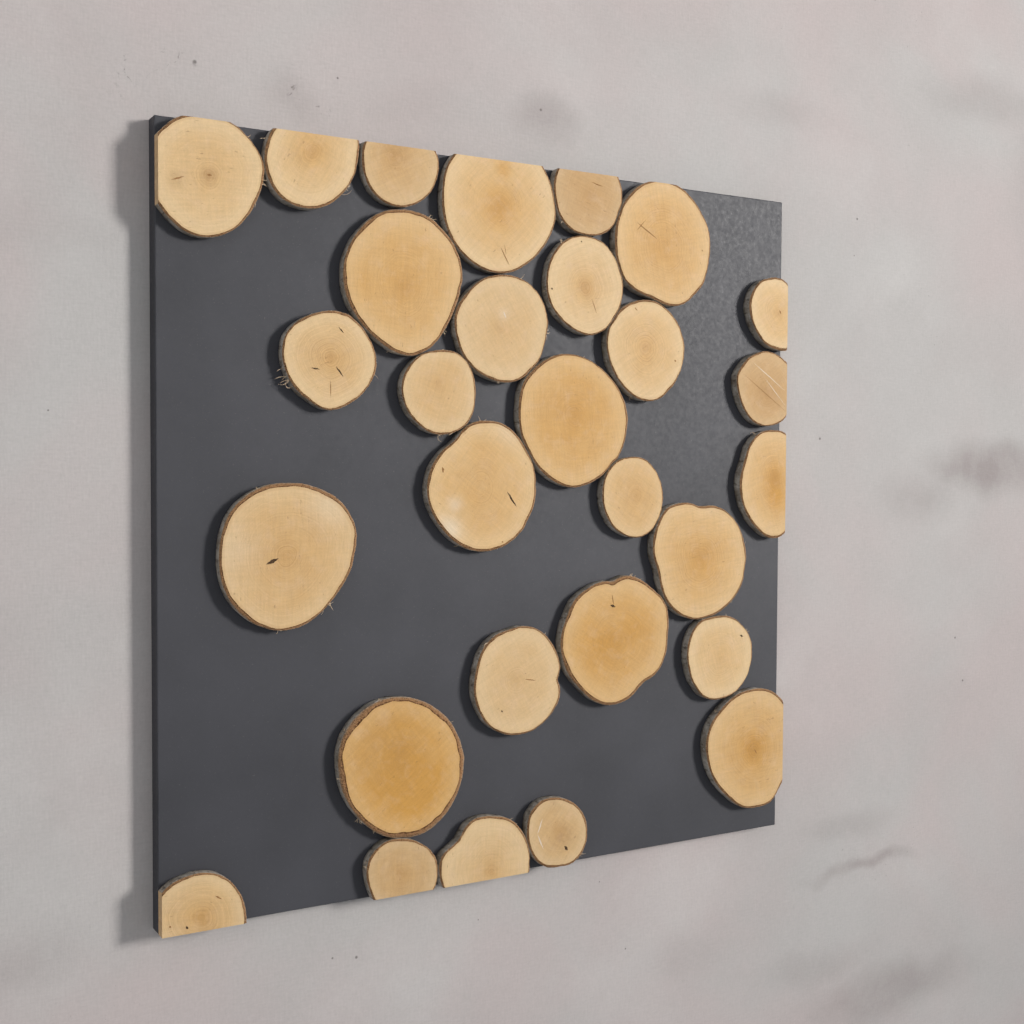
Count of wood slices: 29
